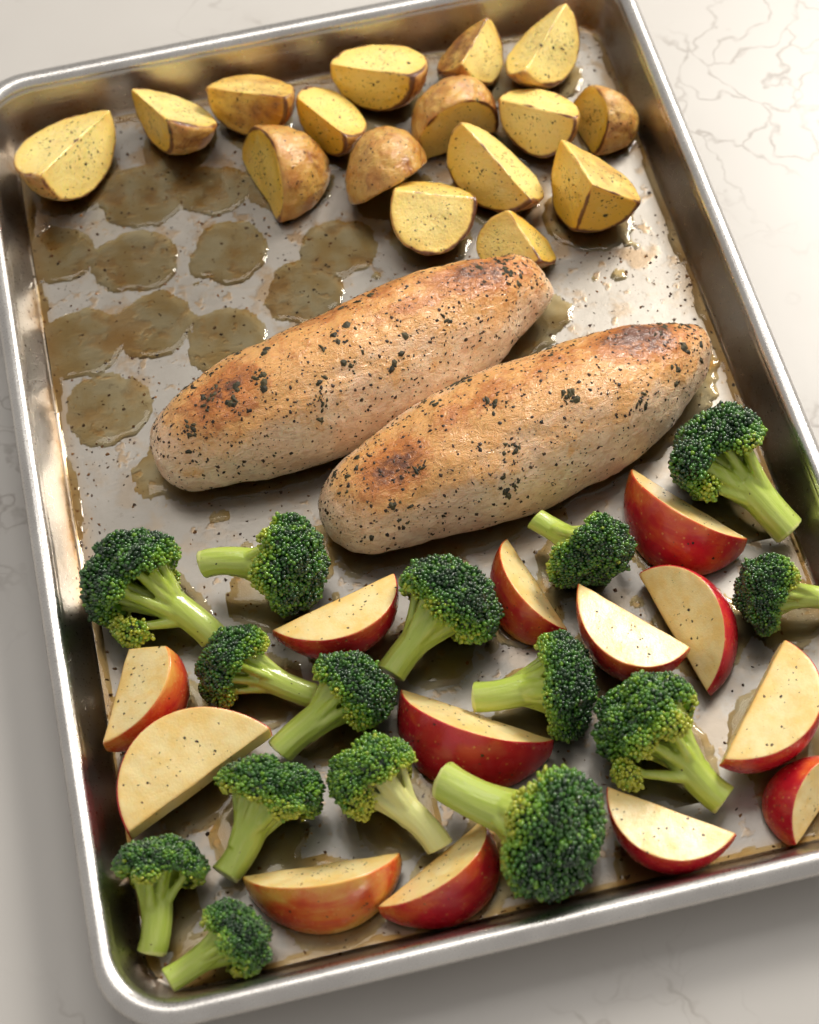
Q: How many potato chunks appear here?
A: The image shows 16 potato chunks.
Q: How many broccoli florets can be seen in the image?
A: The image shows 15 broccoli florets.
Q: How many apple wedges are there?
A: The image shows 13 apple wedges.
